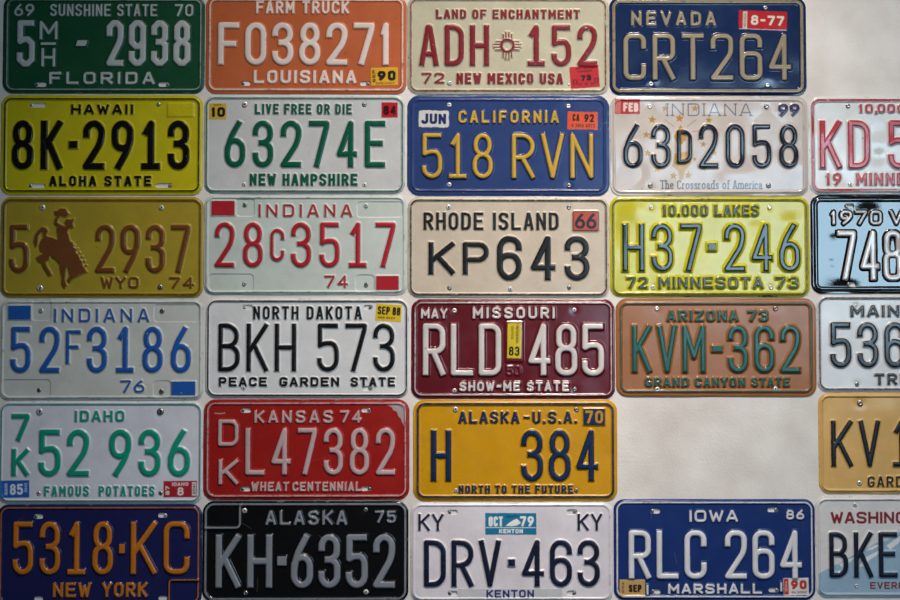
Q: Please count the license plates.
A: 28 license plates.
